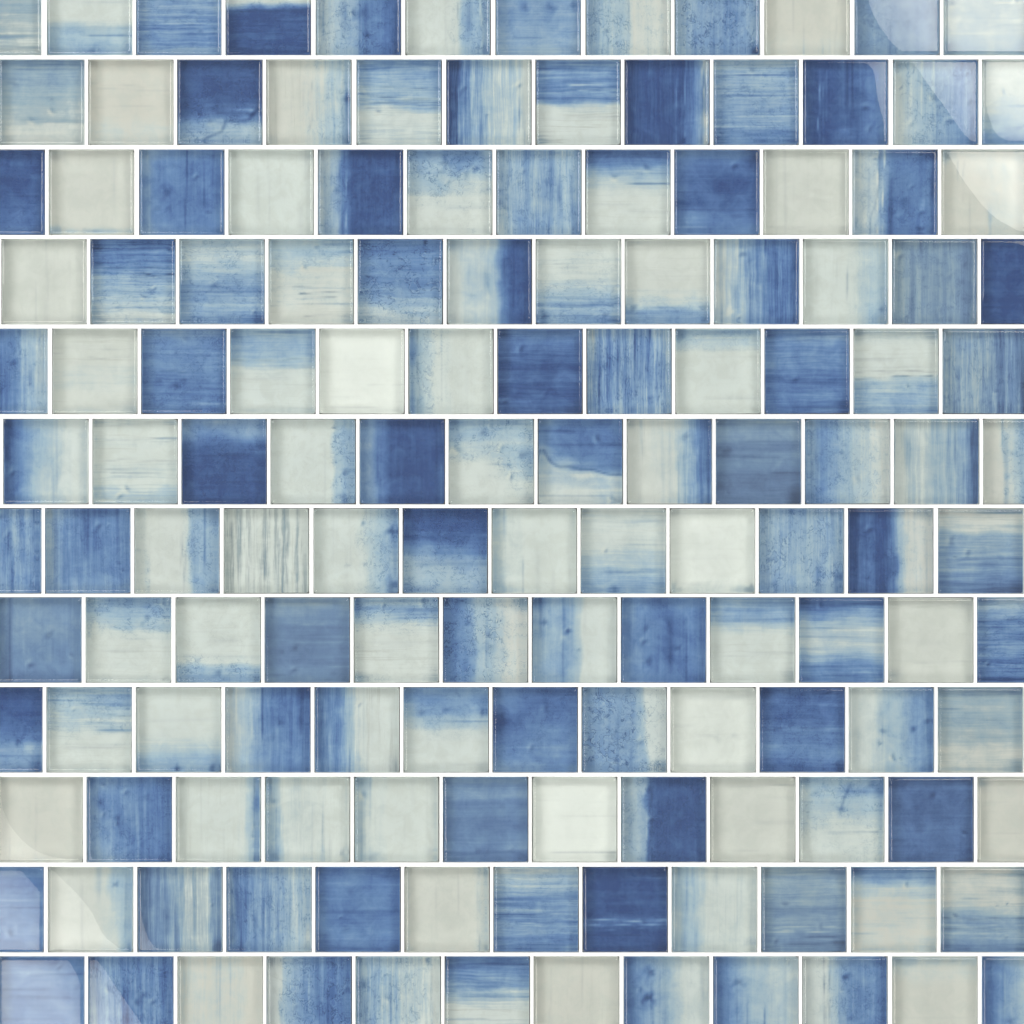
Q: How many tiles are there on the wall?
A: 144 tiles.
